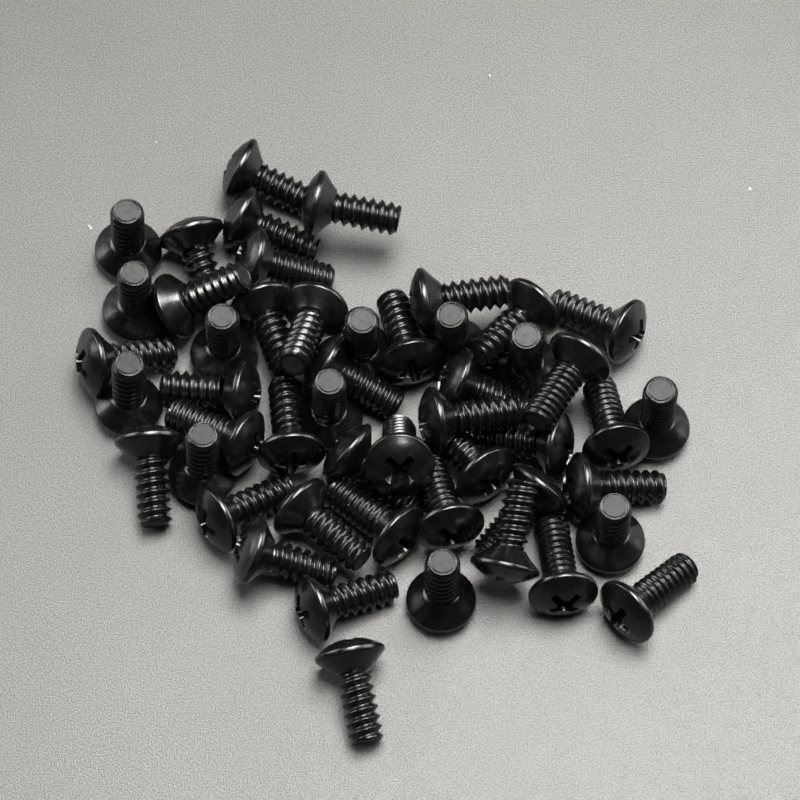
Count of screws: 50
